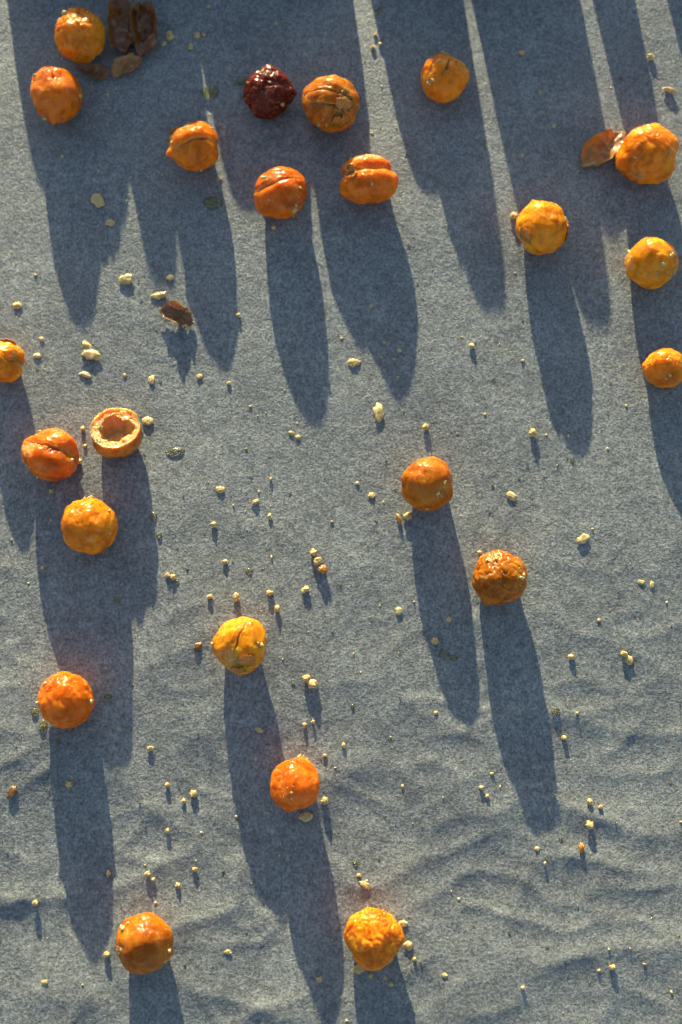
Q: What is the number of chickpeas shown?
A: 23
